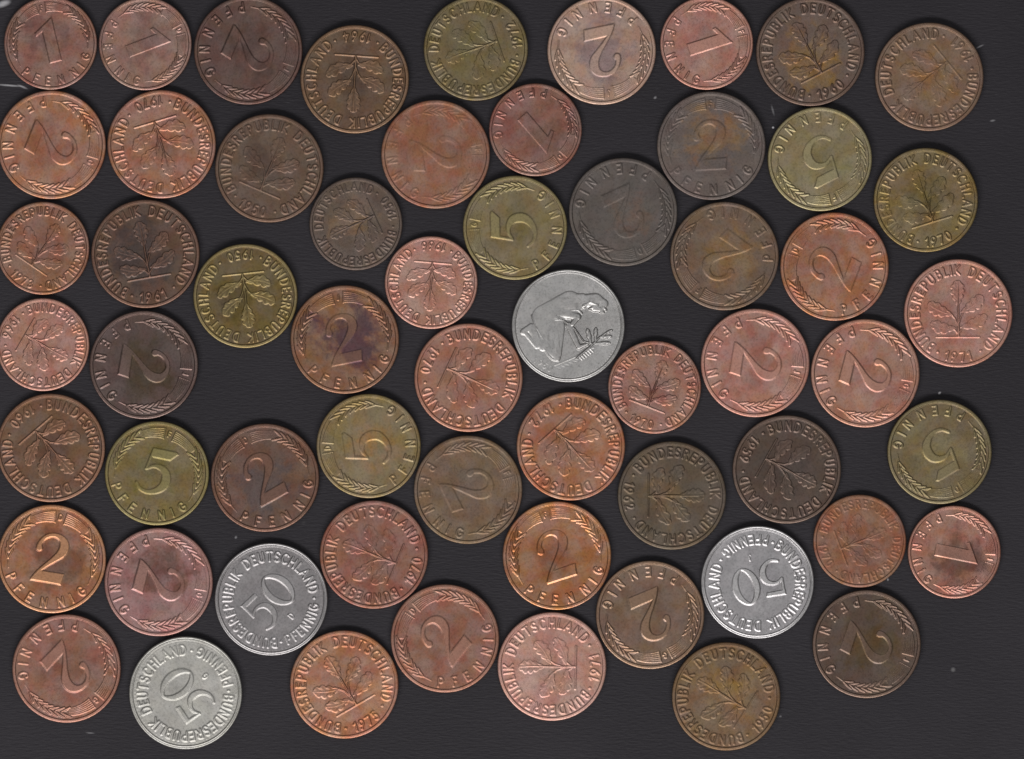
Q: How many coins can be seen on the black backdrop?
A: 60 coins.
